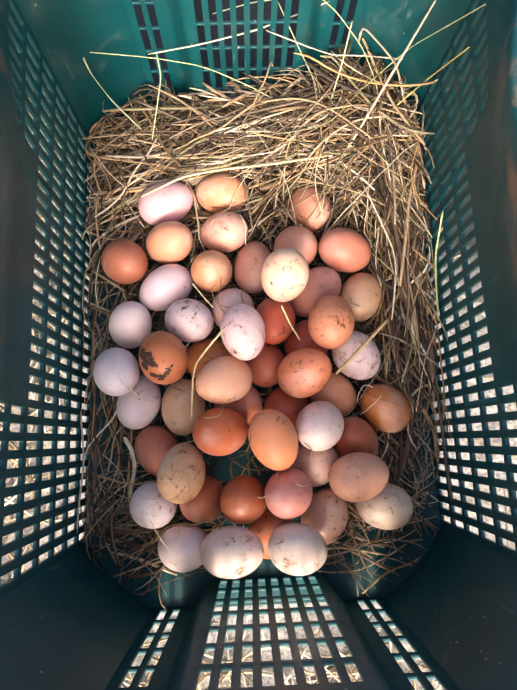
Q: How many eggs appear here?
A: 52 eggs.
